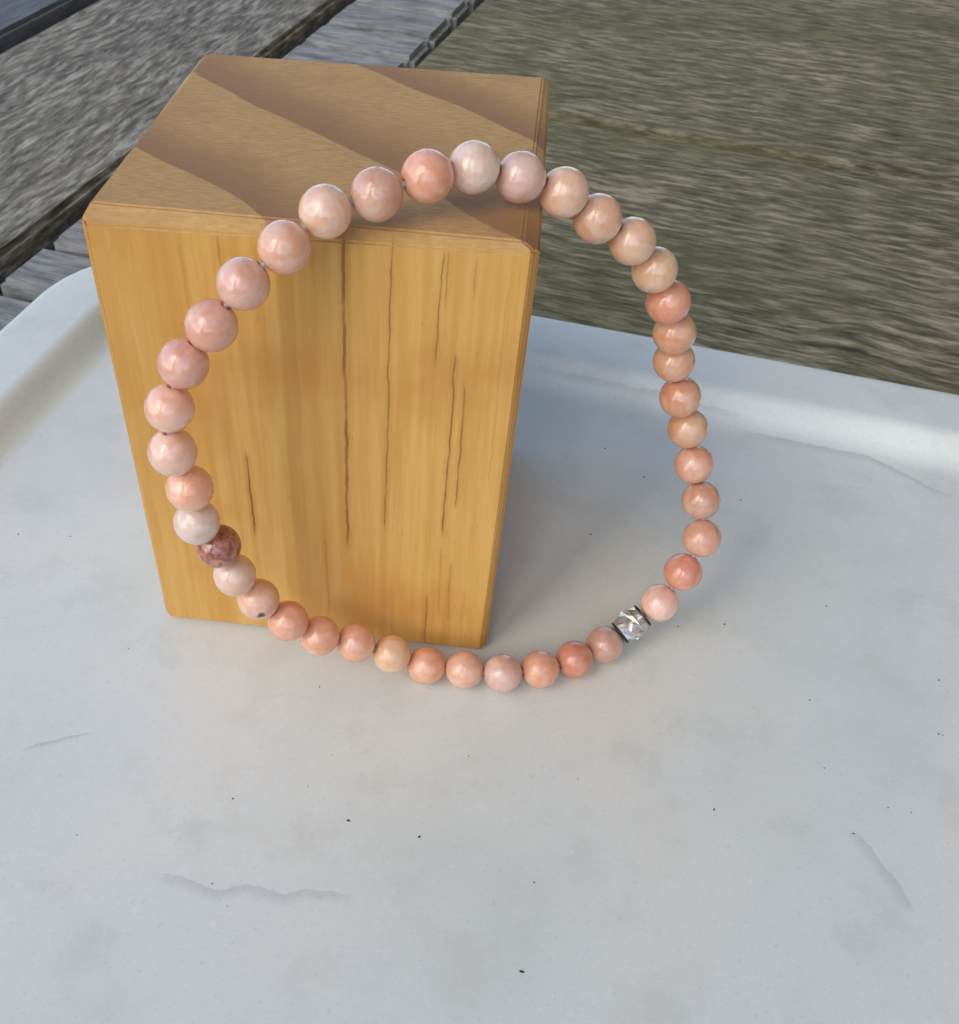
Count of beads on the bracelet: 40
